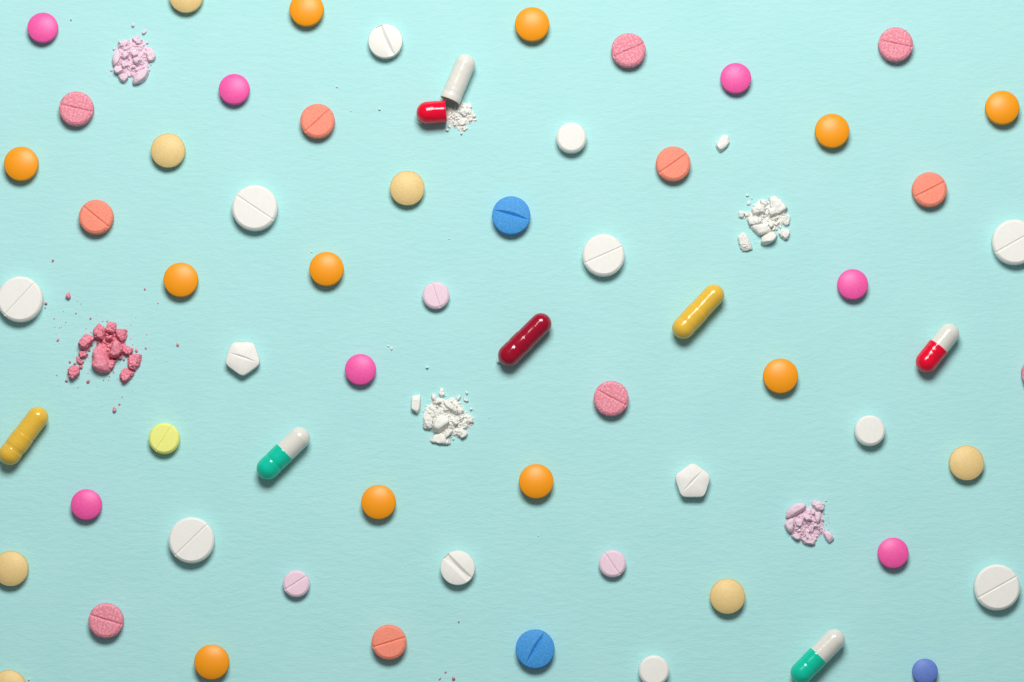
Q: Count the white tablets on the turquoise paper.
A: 13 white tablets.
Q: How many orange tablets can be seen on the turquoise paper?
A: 11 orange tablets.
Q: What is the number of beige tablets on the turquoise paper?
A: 7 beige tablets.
